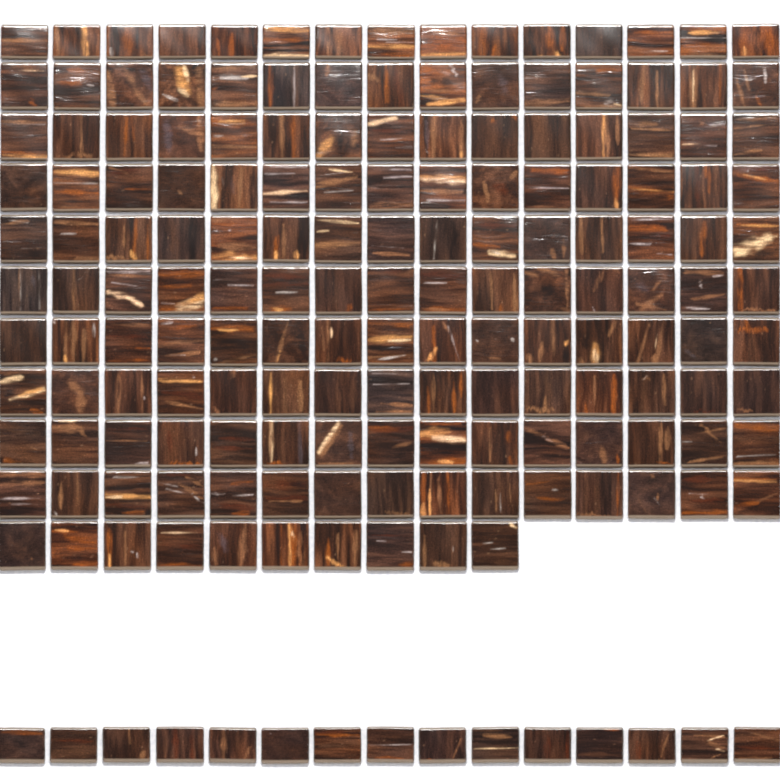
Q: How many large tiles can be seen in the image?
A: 145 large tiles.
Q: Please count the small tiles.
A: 30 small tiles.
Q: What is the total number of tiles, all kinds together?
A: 175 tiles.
